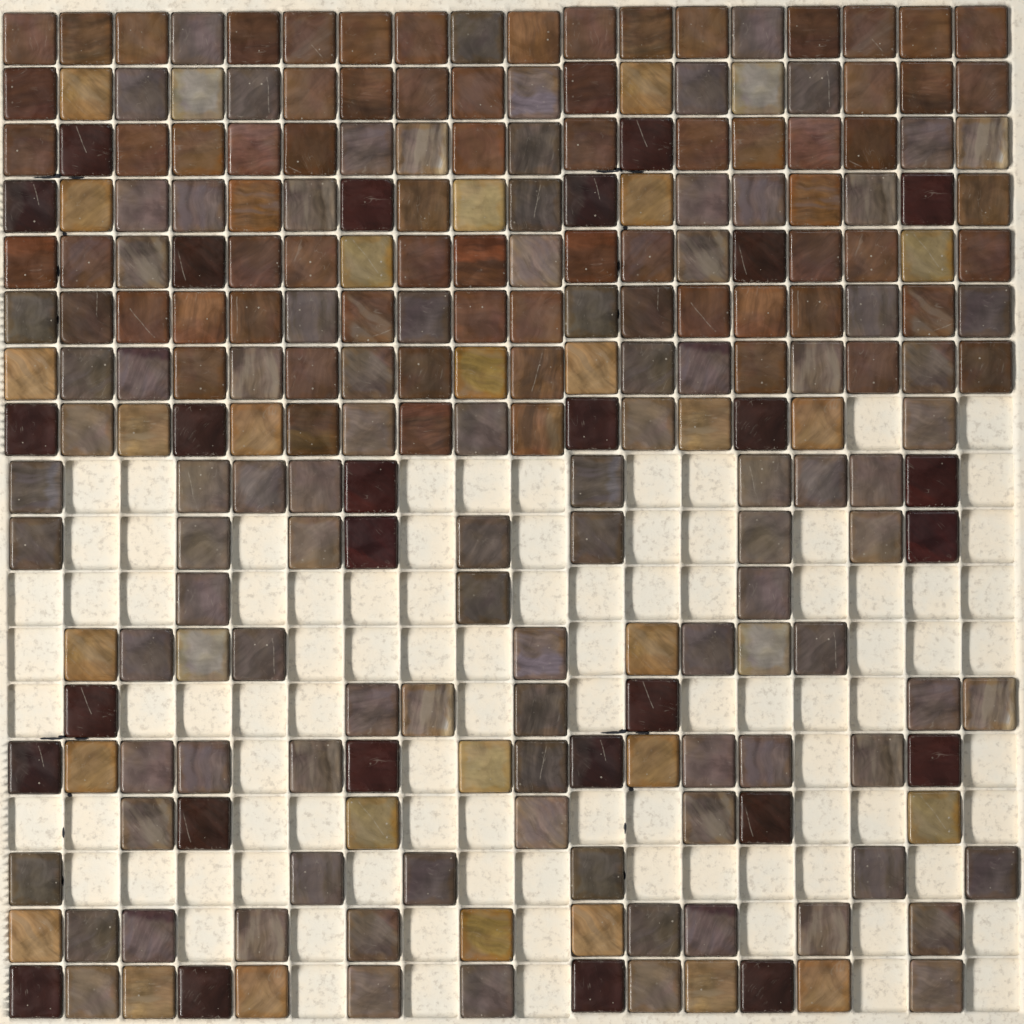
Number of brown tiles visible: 72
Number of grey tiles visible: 103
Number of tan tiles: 28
